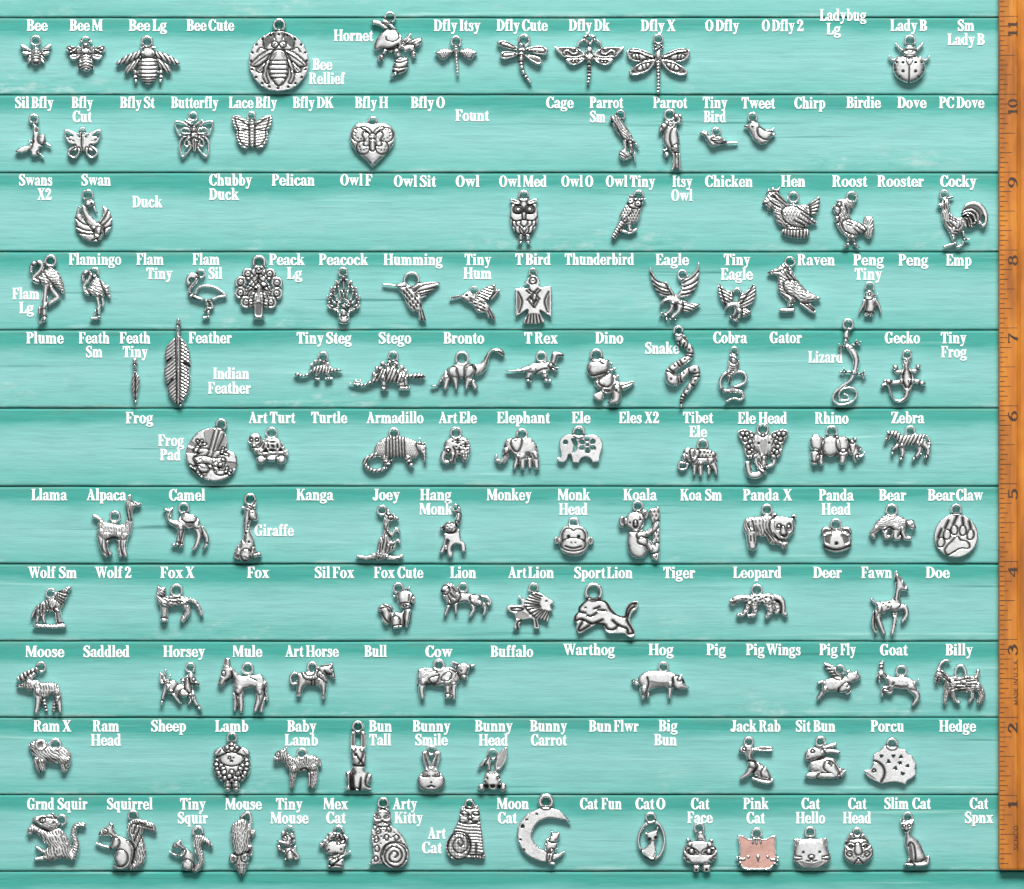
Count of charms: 110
